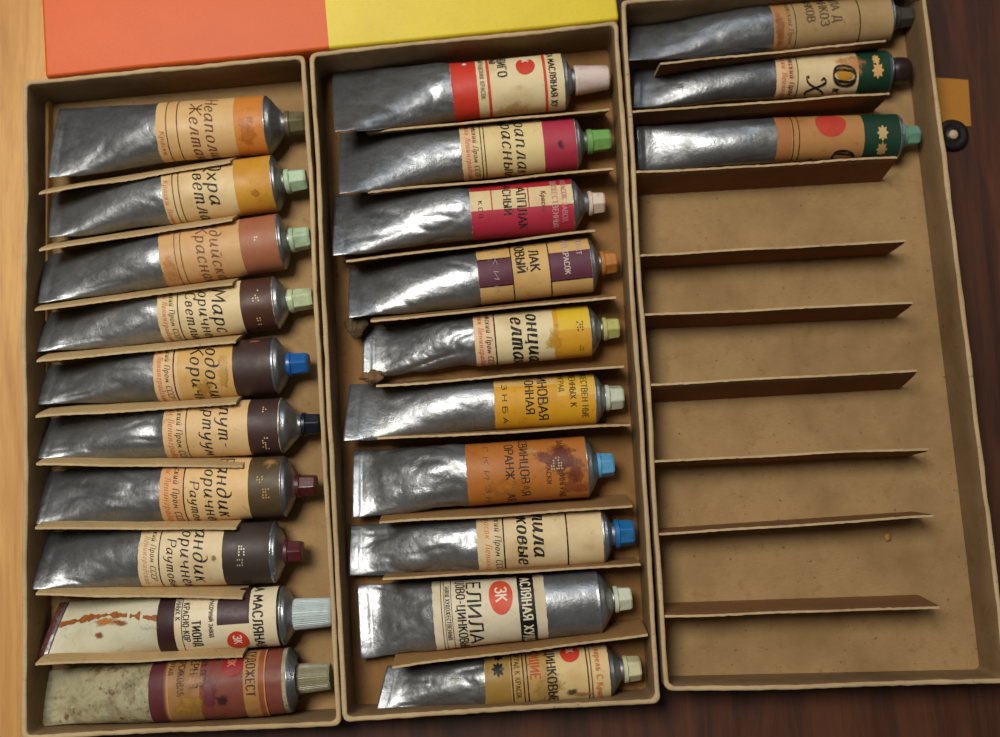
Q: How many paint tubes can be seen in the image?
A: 23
